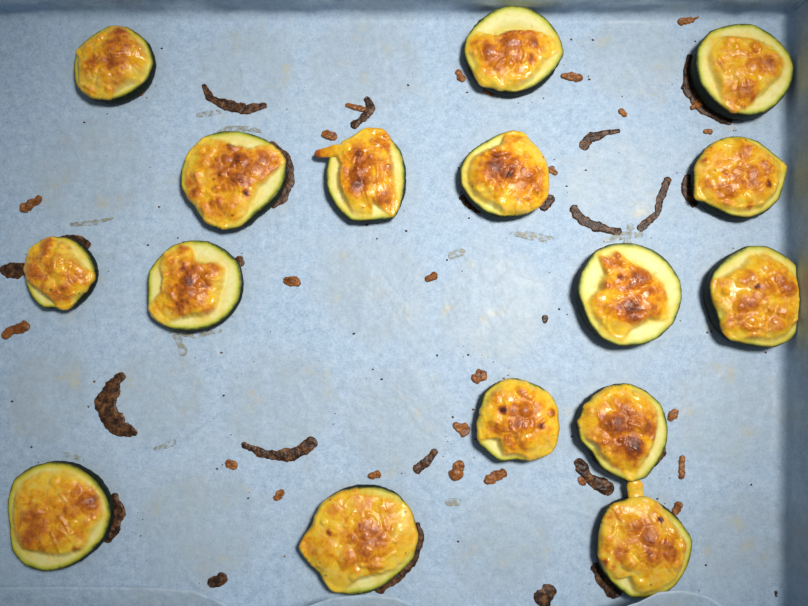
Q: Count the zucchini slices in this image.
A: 16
